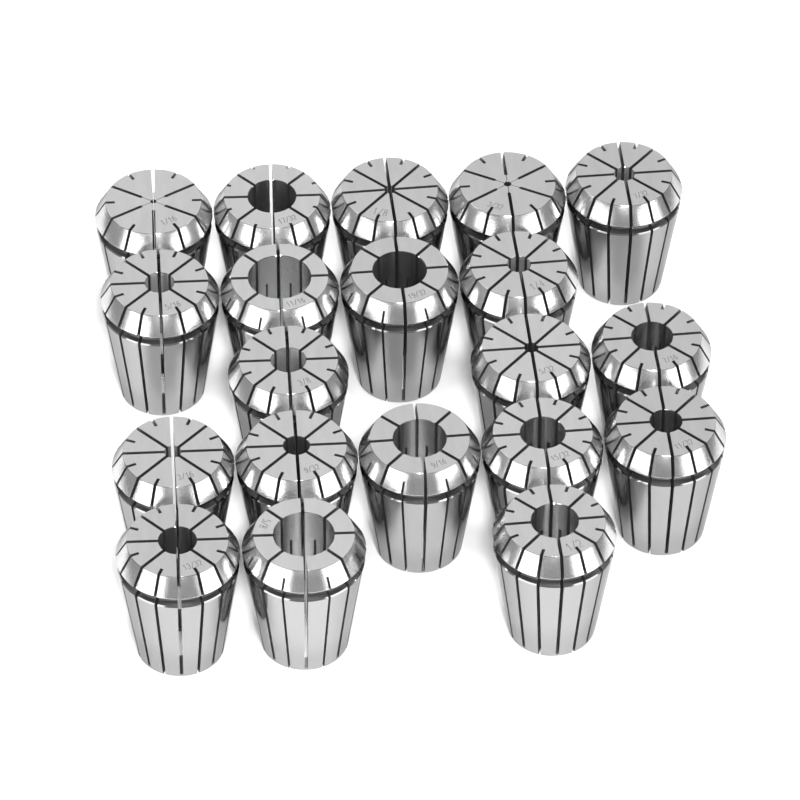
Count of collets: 20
